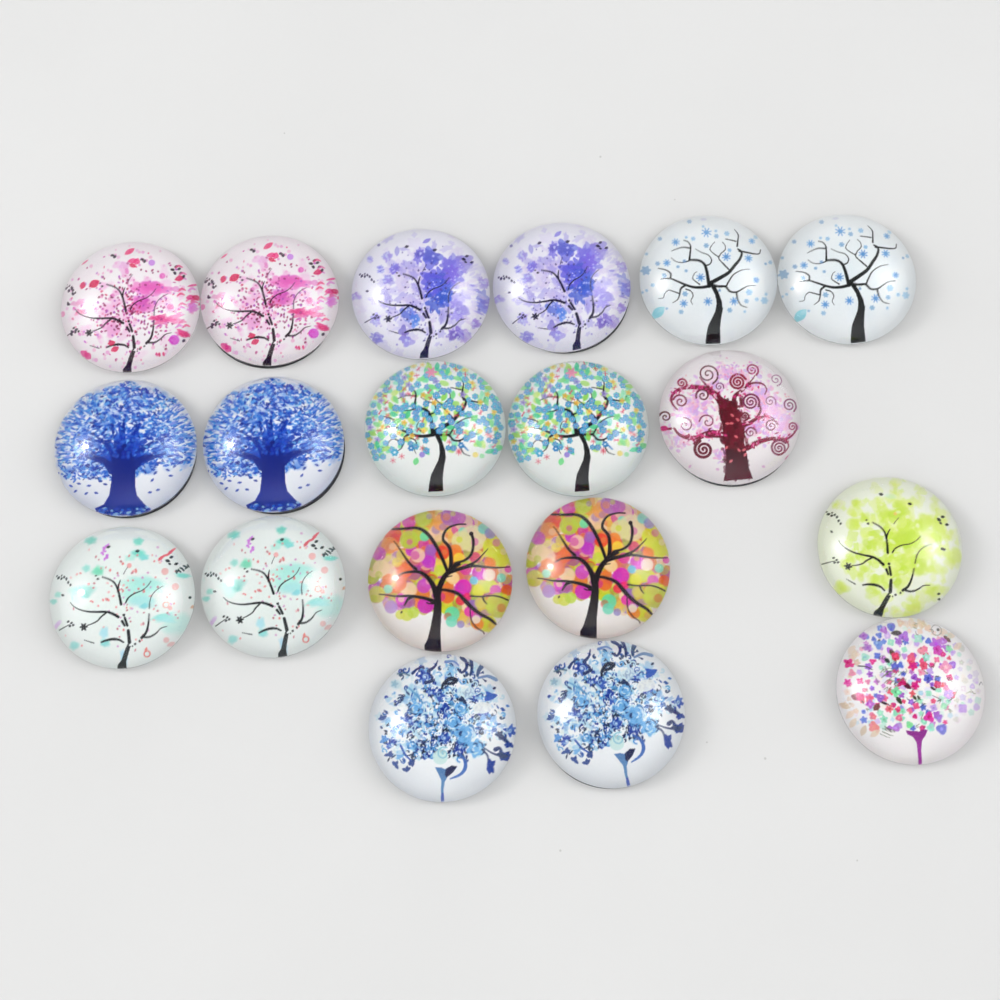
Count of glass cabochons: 19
